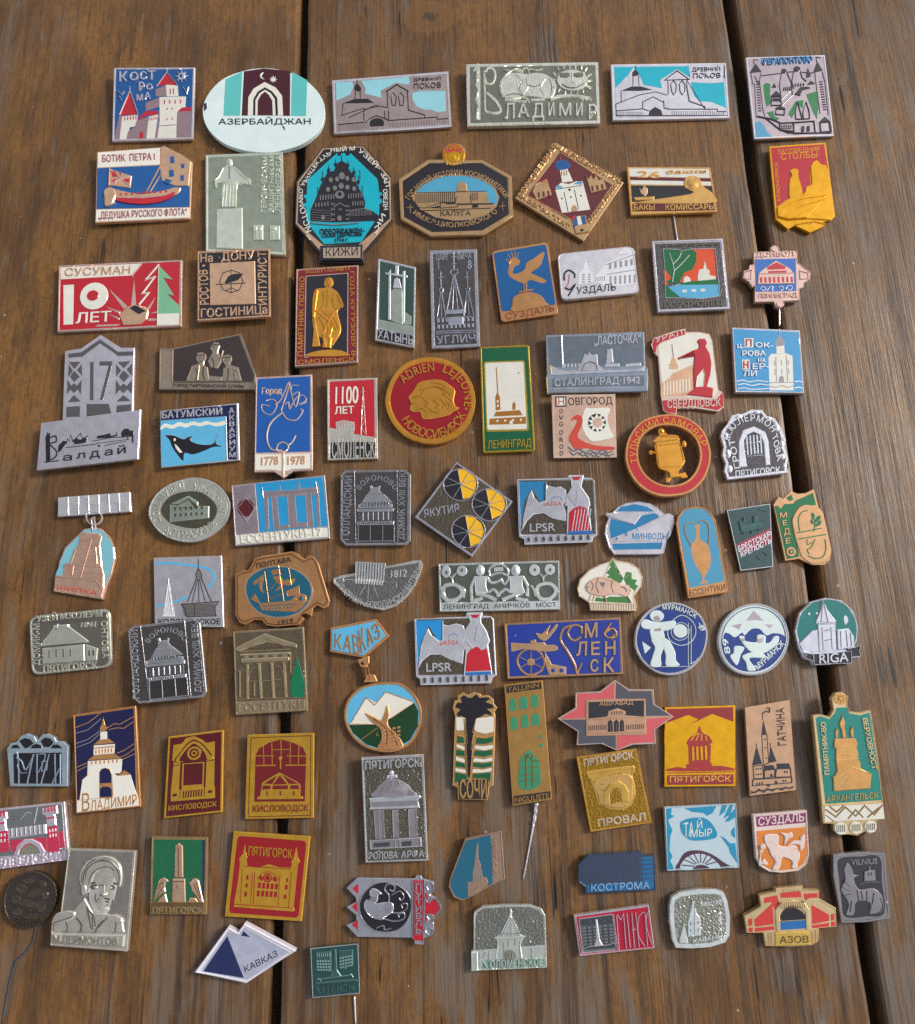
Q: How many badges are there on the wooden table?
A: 89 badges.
